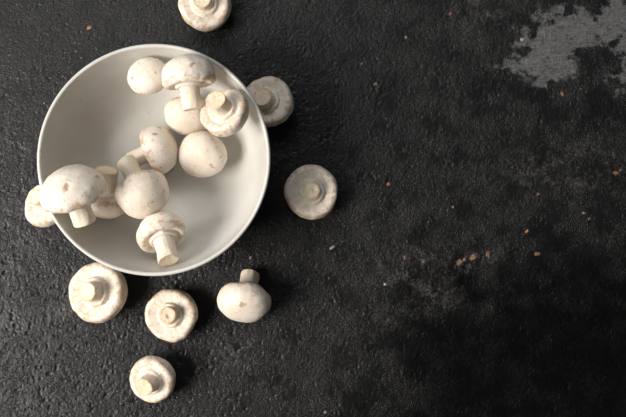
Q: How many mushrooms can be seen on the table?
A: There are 18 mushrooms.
